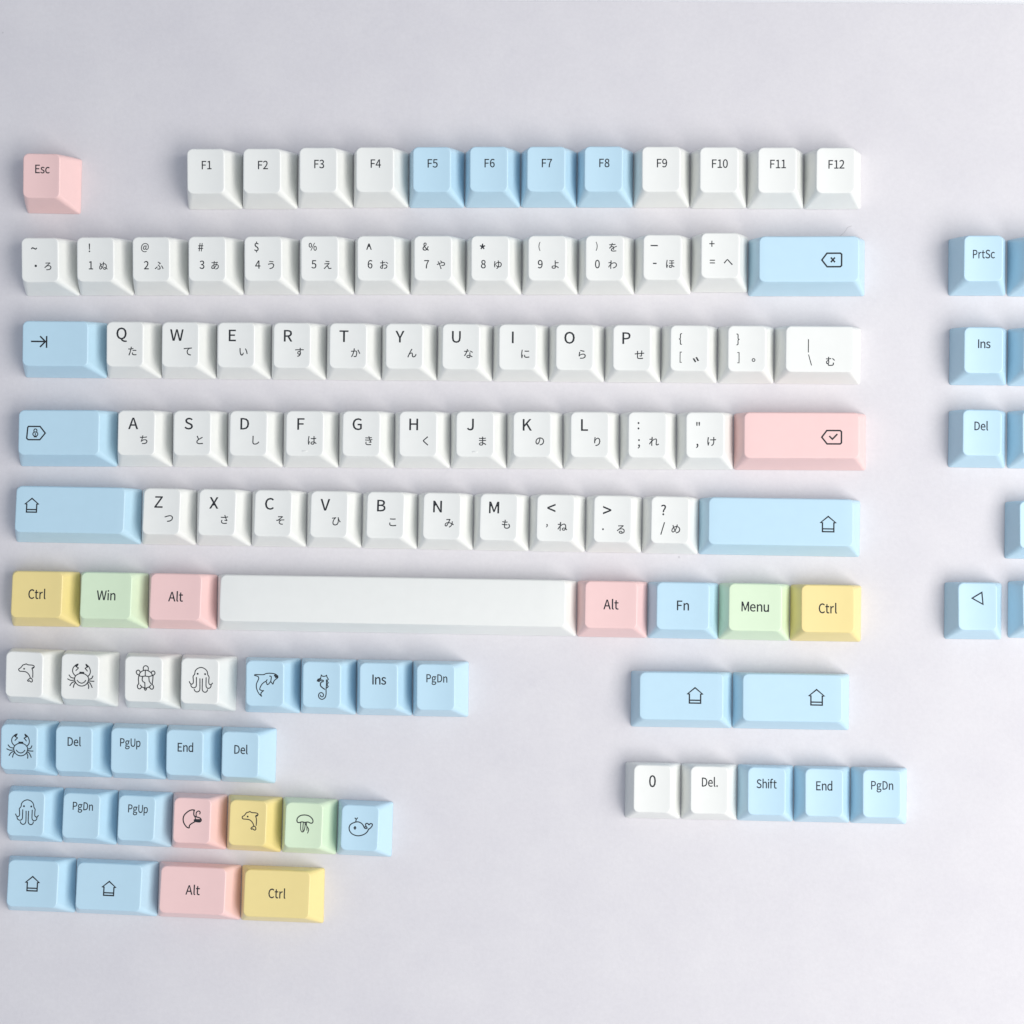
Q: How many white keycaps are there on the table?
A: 62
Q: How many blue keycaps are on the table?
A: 39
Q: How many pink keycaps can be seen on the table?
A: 6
